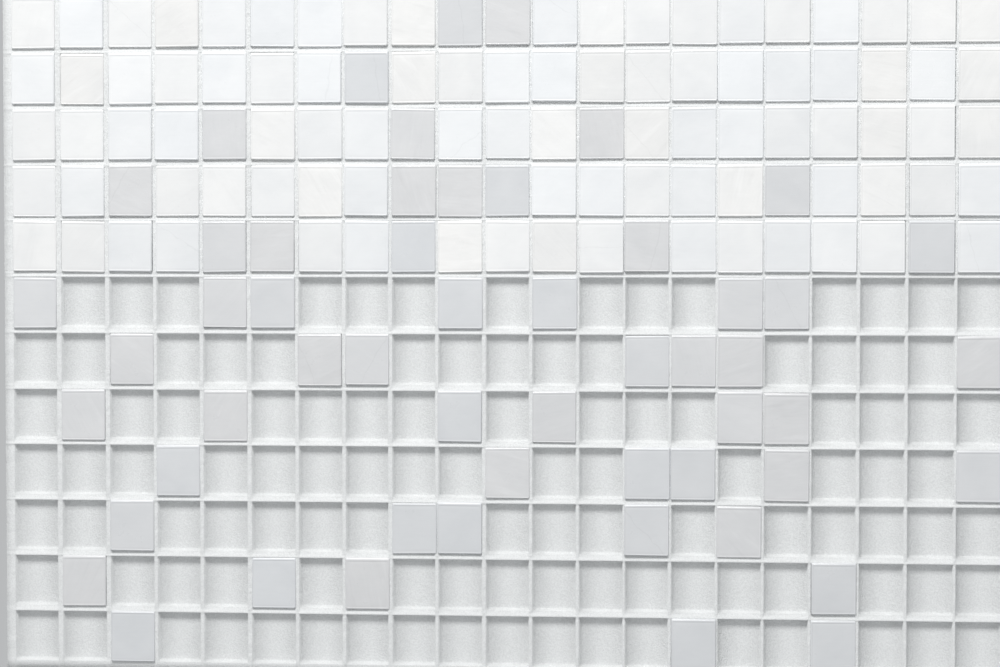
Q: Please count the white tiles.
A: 89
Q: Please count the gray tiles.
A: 54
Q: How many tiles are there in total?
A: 143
